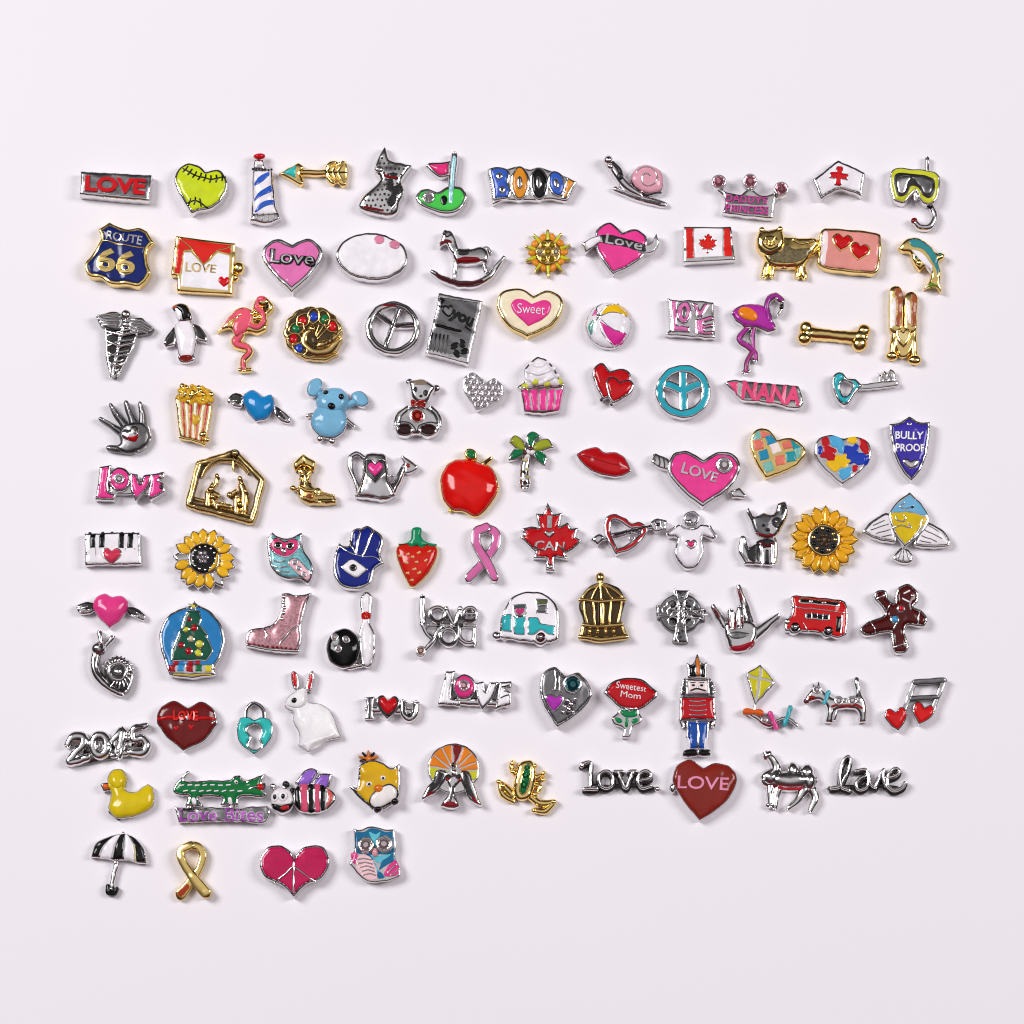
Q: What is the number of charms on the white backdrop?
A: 106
